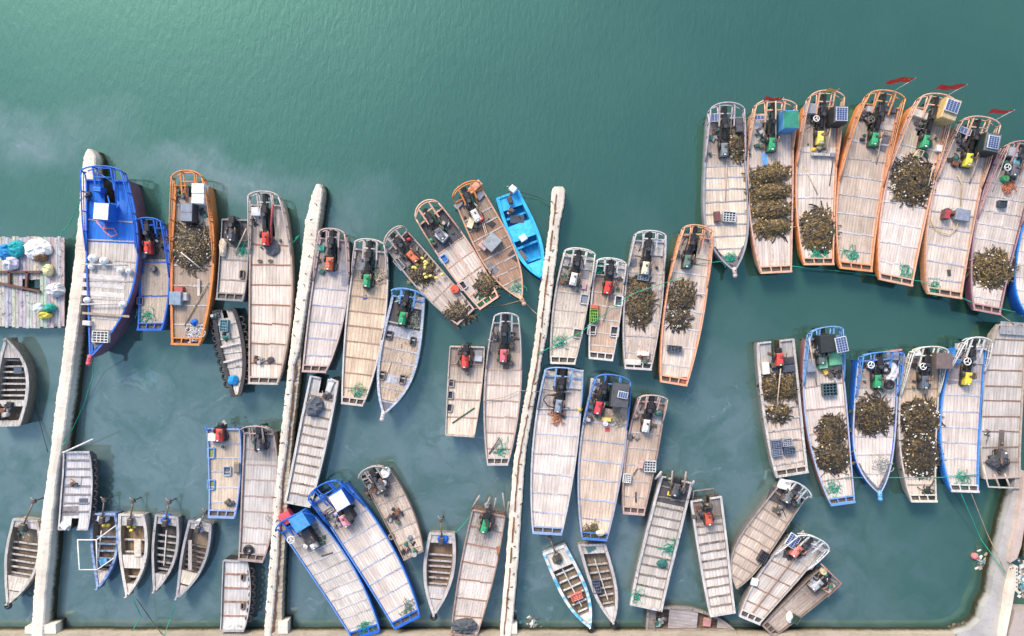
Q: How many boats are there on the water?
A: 60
